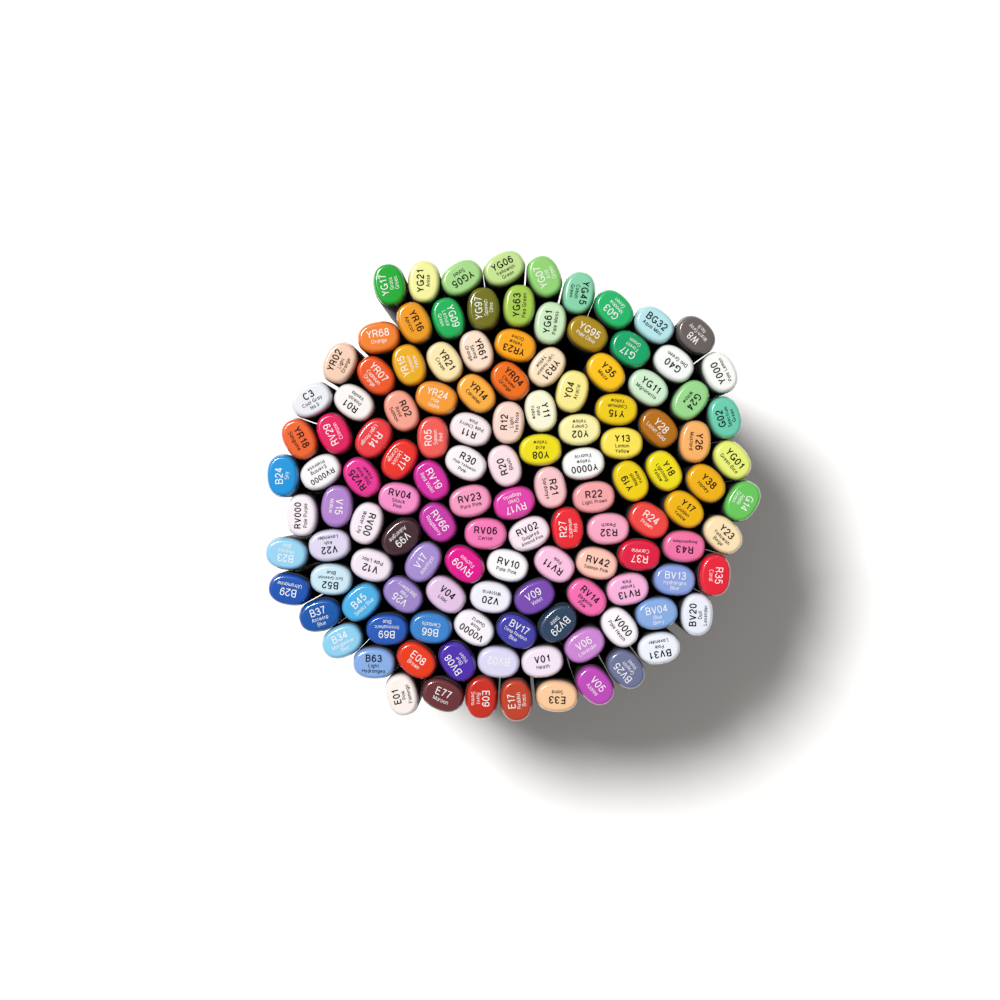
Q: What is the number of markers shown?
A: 125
